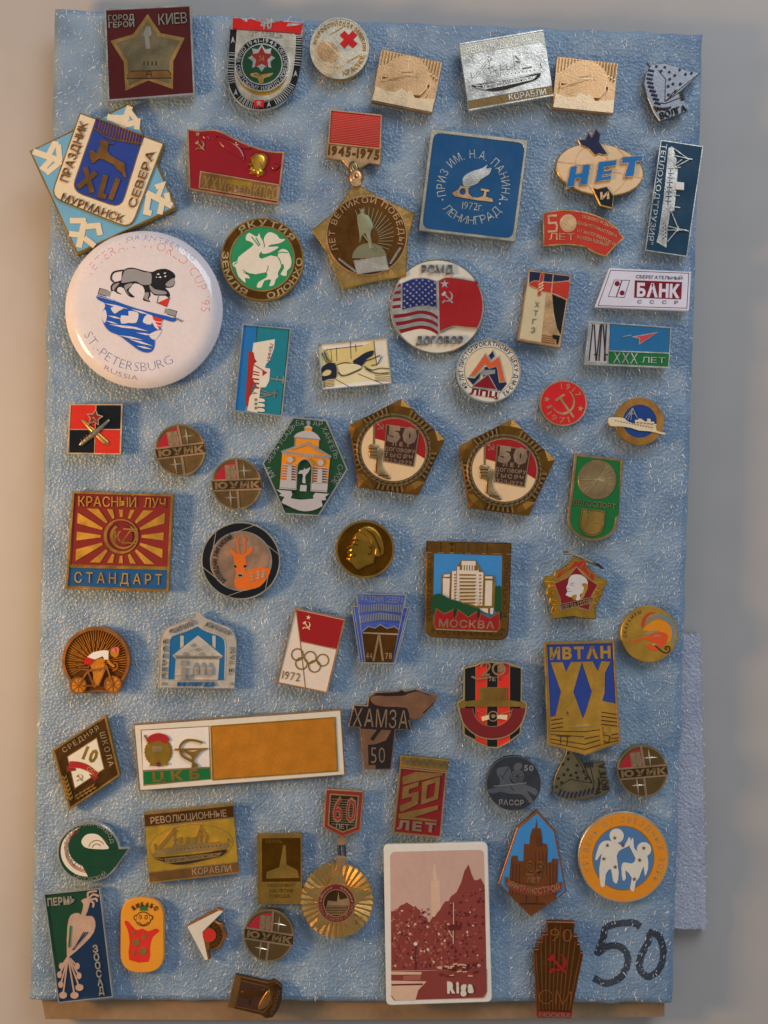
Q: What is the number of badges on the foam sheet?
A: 64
